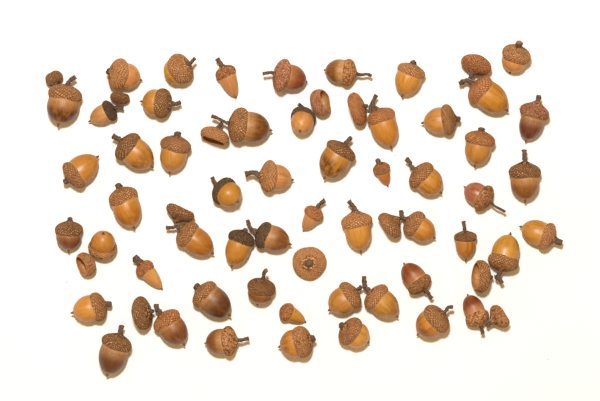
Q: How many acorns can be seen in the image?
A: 54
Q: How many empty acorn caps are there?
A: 13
